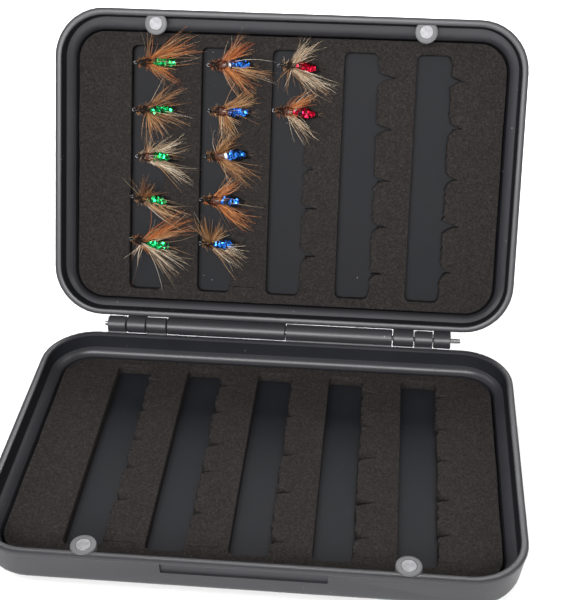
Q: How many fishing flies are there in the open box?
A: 12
